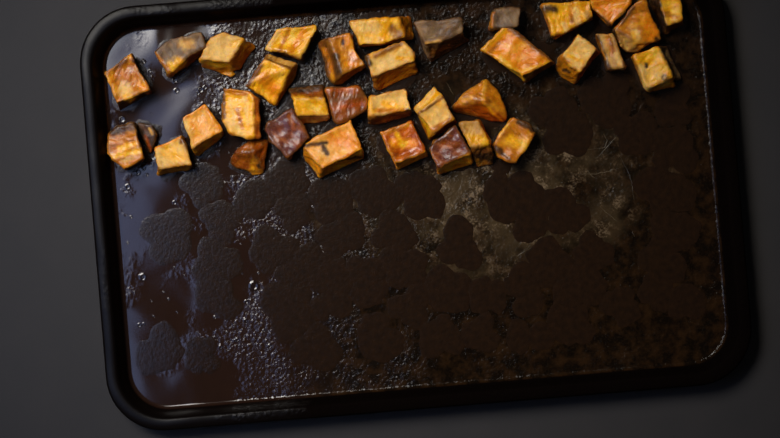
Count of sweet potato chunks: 35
